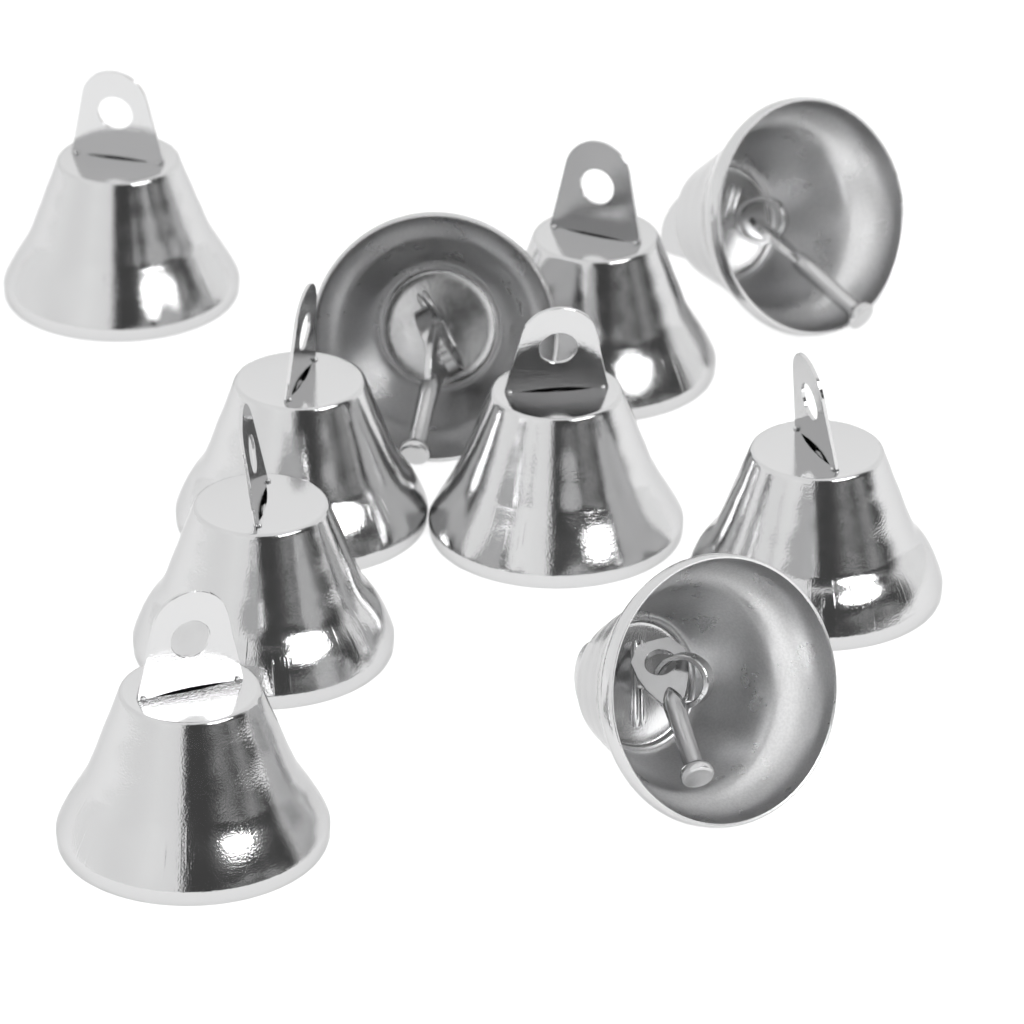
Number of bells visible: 10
